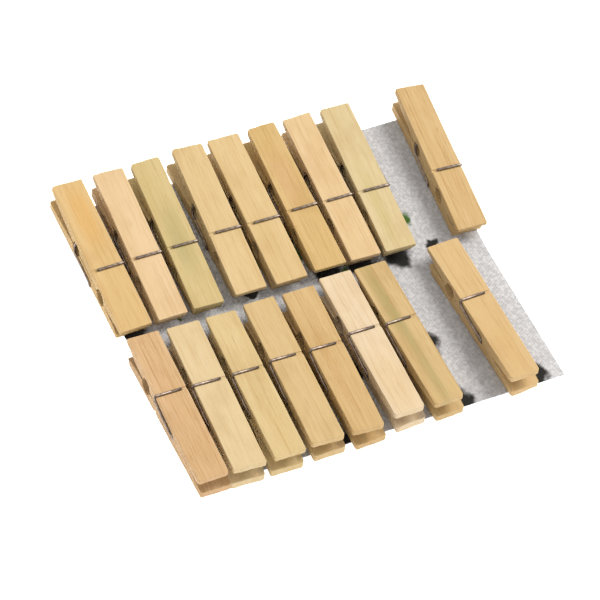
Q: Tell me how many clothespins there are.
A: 17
